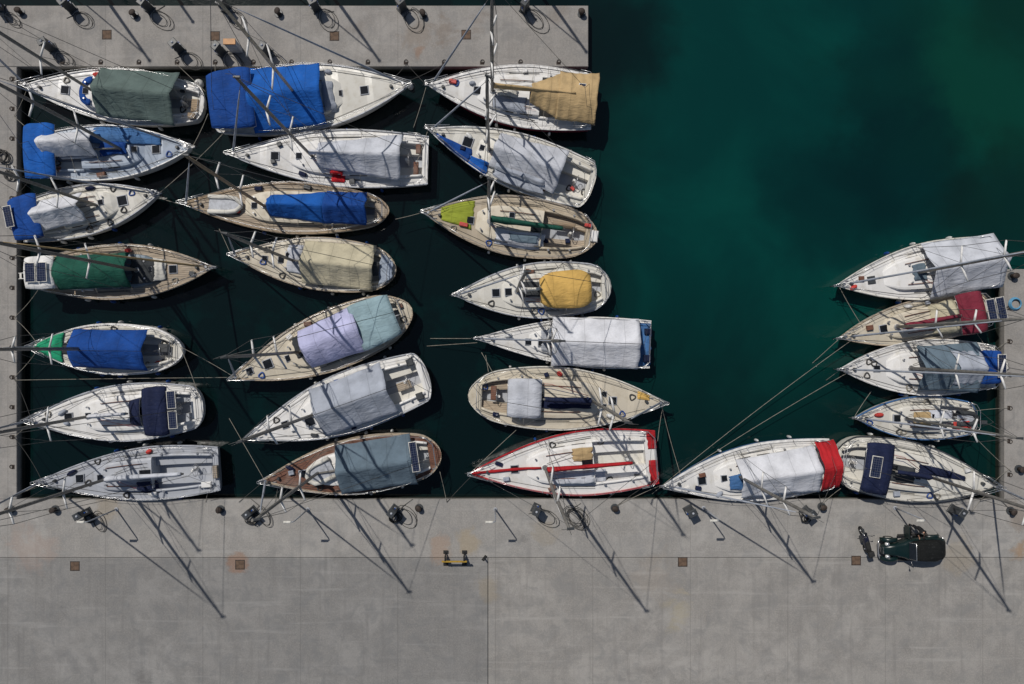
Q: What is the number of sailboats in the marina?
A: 27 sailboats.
